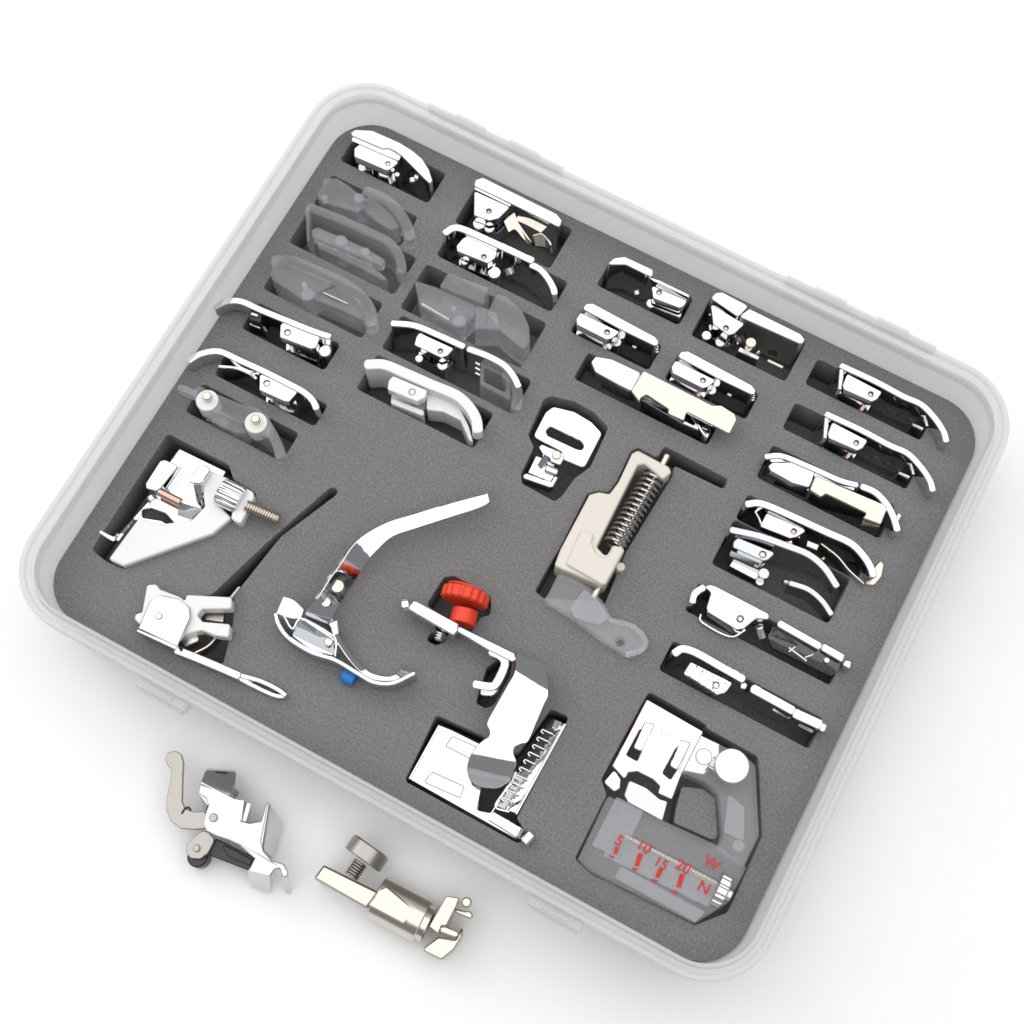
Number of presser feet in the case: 31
